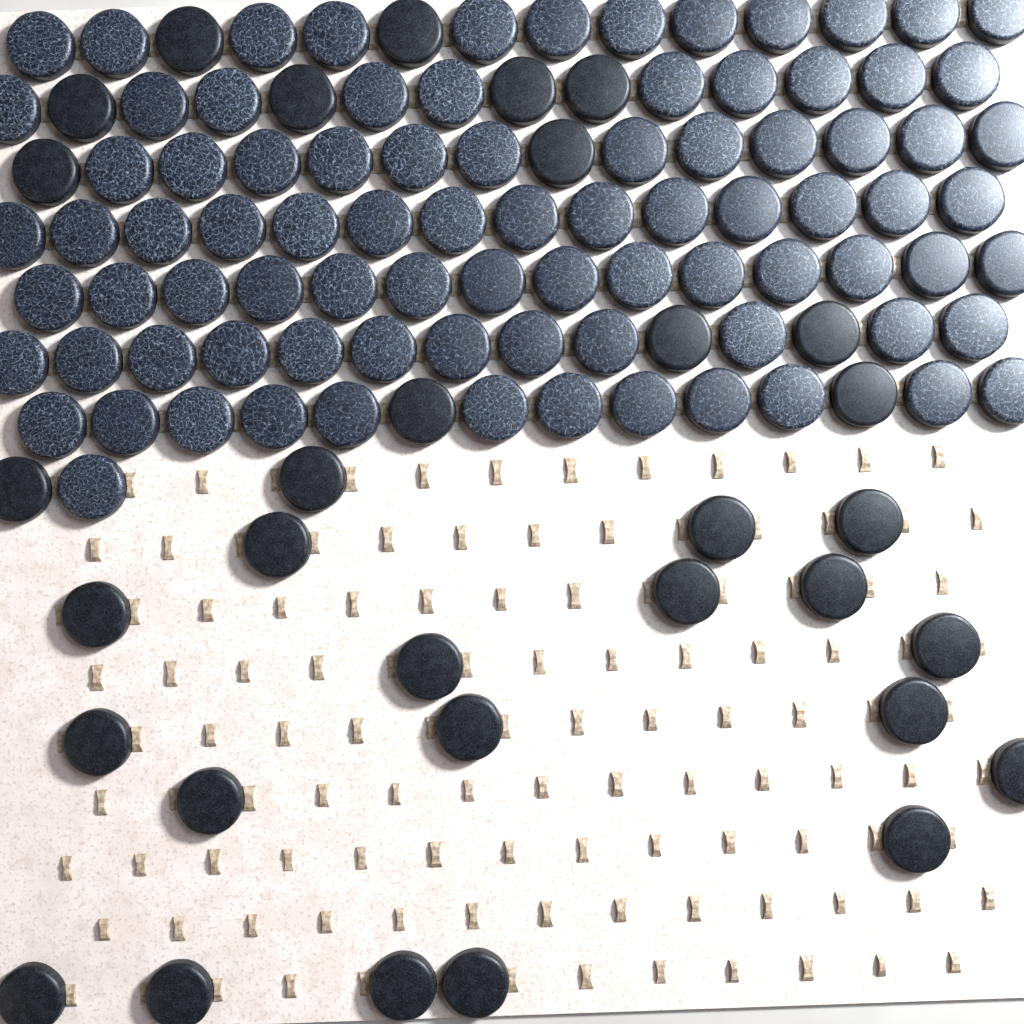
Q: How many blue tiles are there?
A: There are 87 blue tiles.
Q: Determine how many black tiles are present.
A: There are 32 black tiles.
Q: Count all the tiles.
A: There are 119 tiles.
